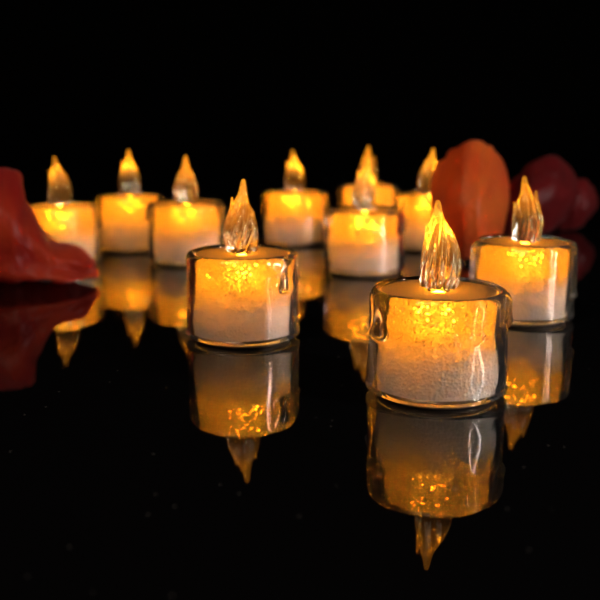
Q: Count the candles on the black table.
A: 10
